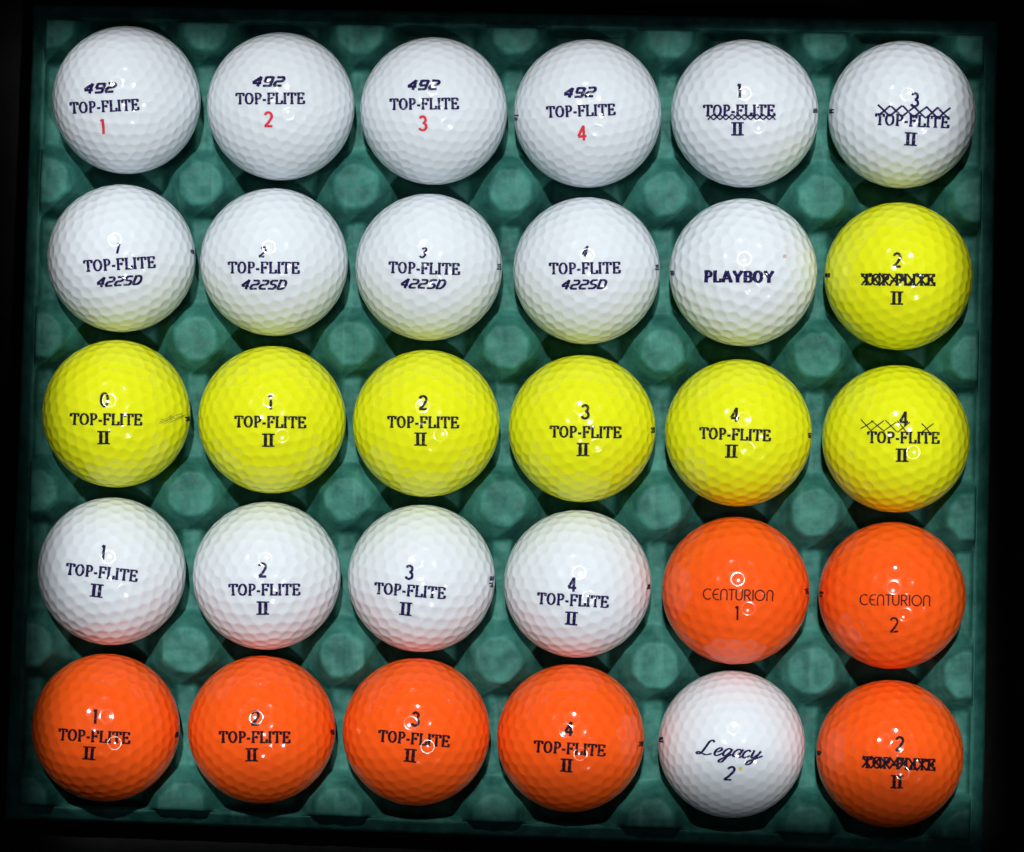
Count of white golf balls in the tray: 16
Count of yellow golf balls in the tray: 7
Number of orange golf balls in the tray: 7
